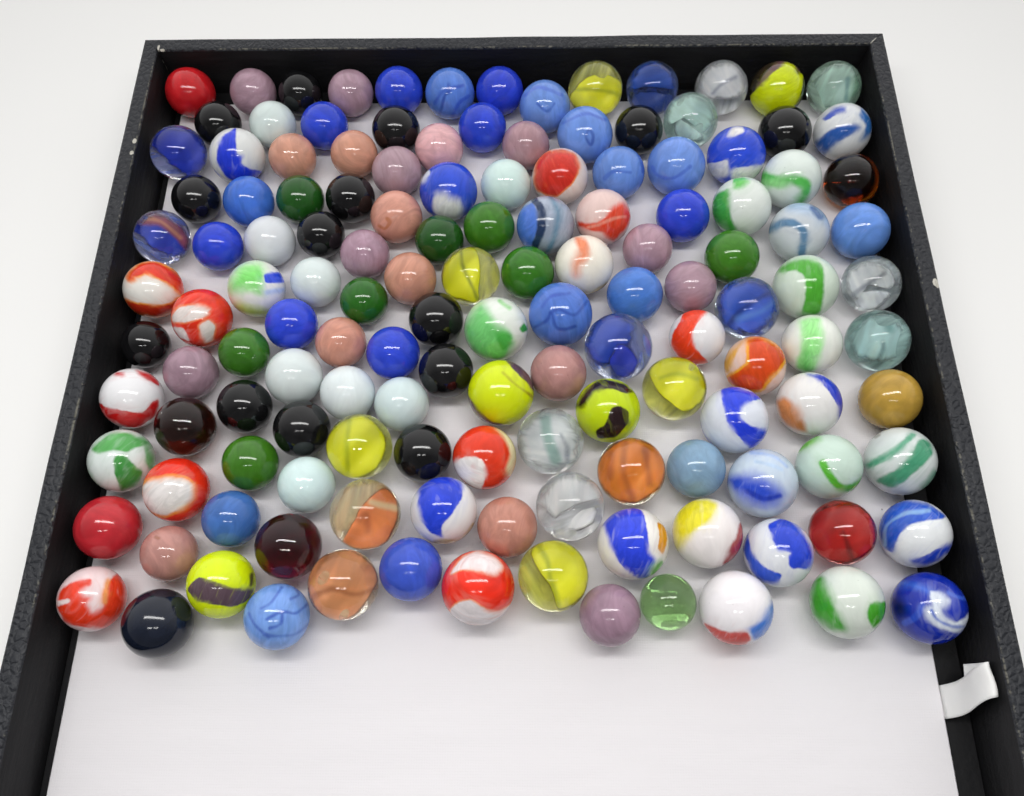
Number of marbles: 140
